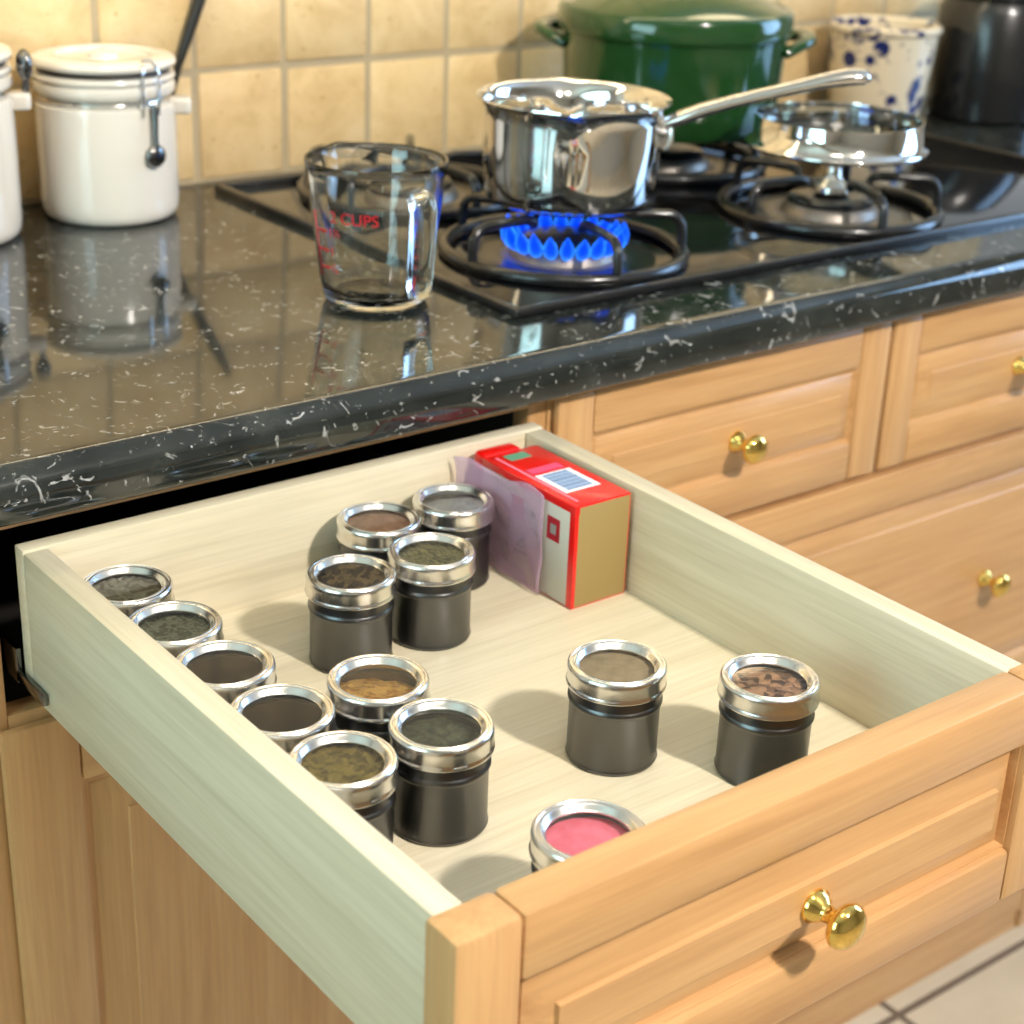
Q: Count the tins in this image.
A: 14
